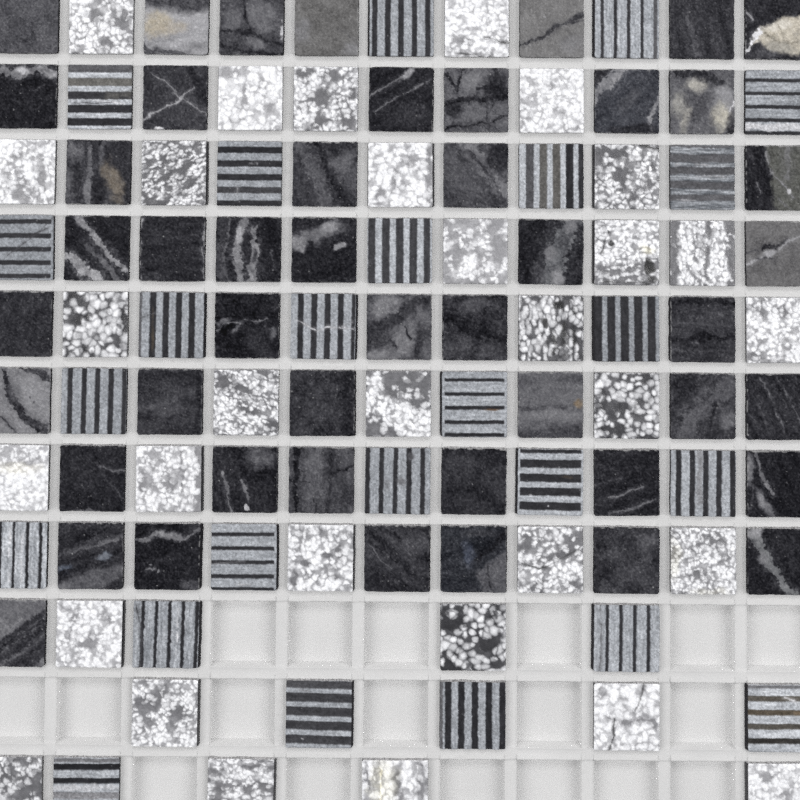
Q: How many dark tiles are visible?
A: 47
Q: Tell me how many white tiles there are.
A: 31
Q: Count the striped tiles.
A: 25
